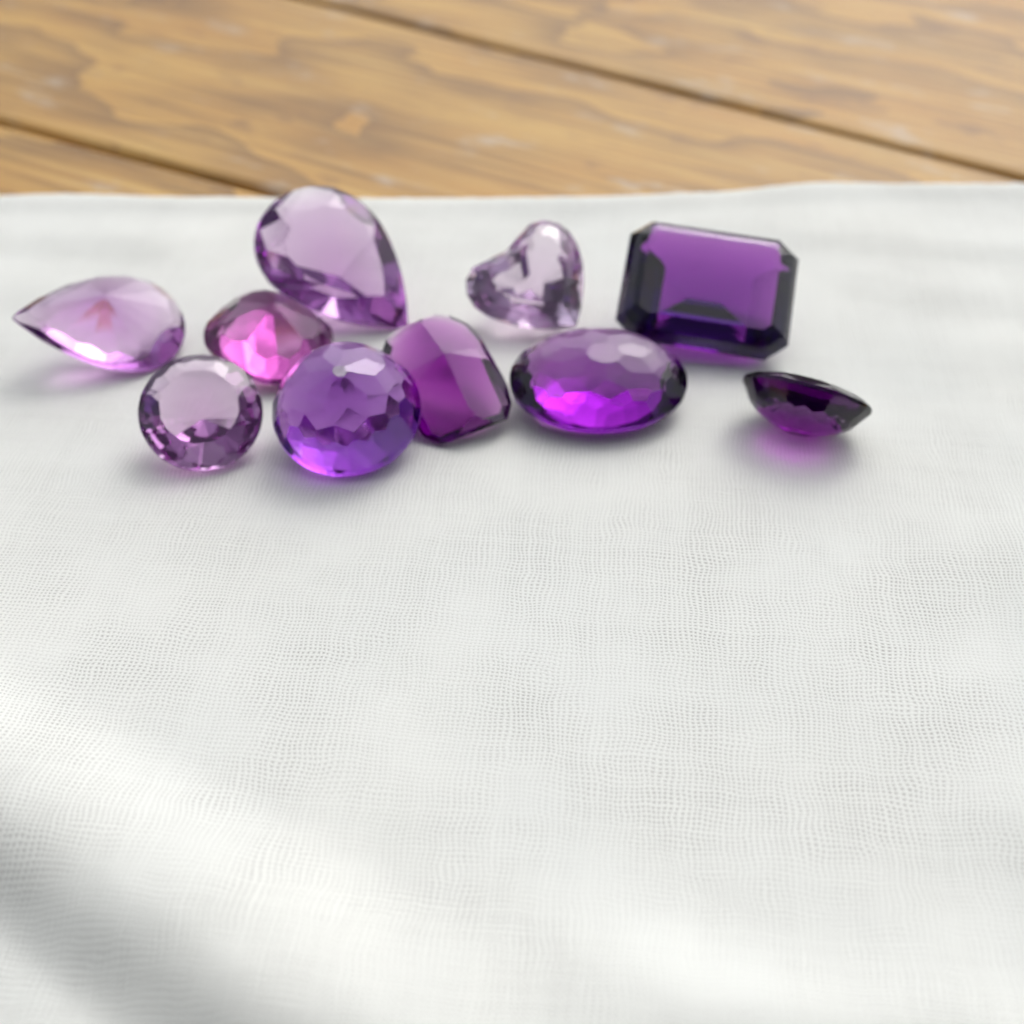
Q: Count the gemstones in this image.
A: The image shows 10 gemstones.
